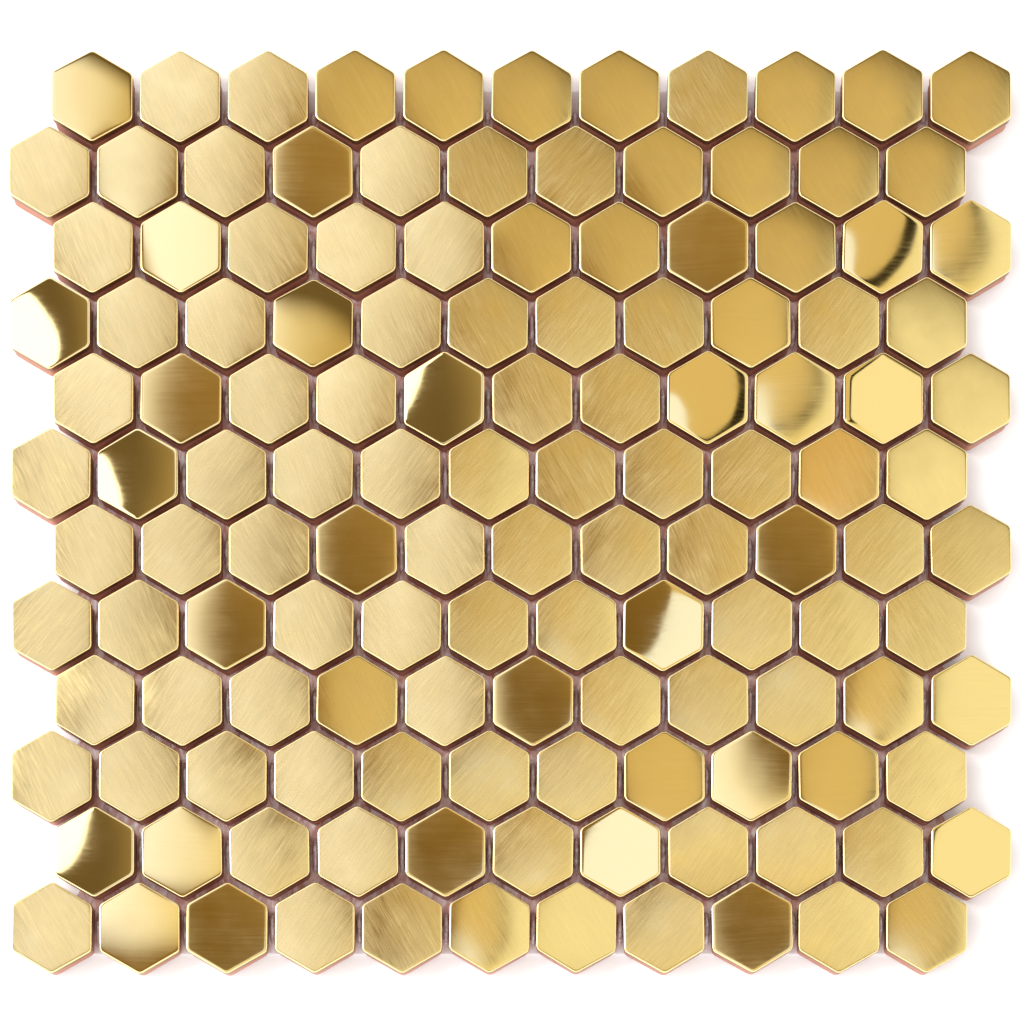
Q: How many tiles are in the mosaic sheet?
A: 132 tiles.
